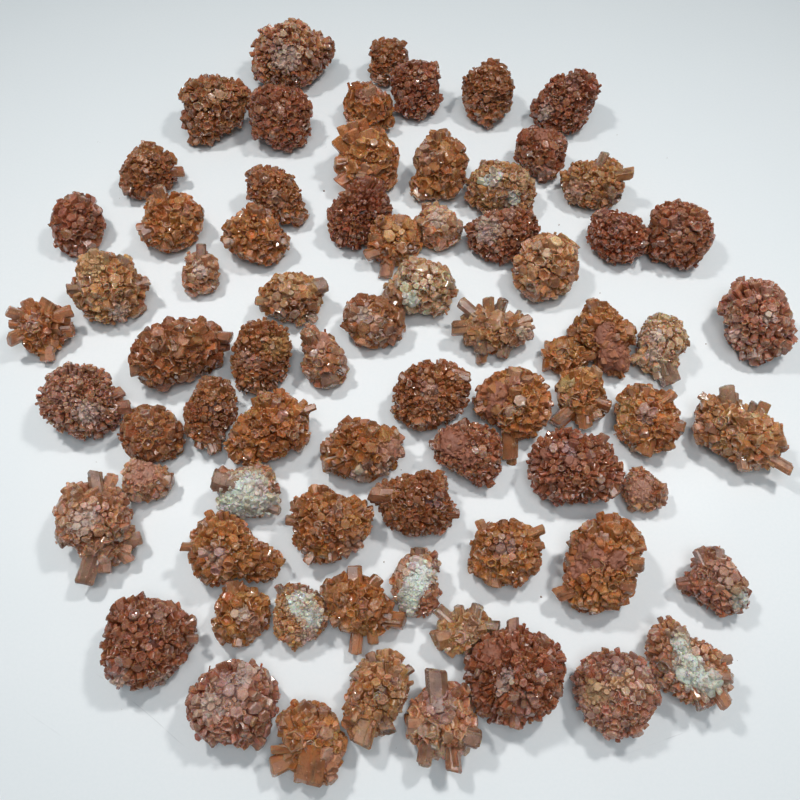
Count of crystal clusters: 74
